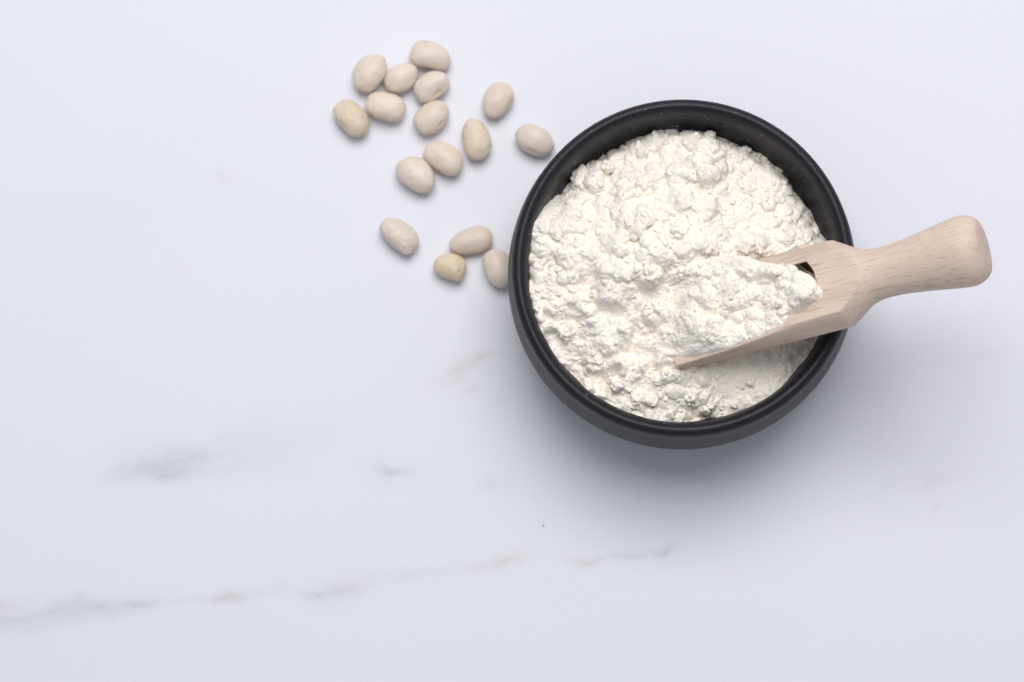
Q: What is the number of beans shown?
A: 16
